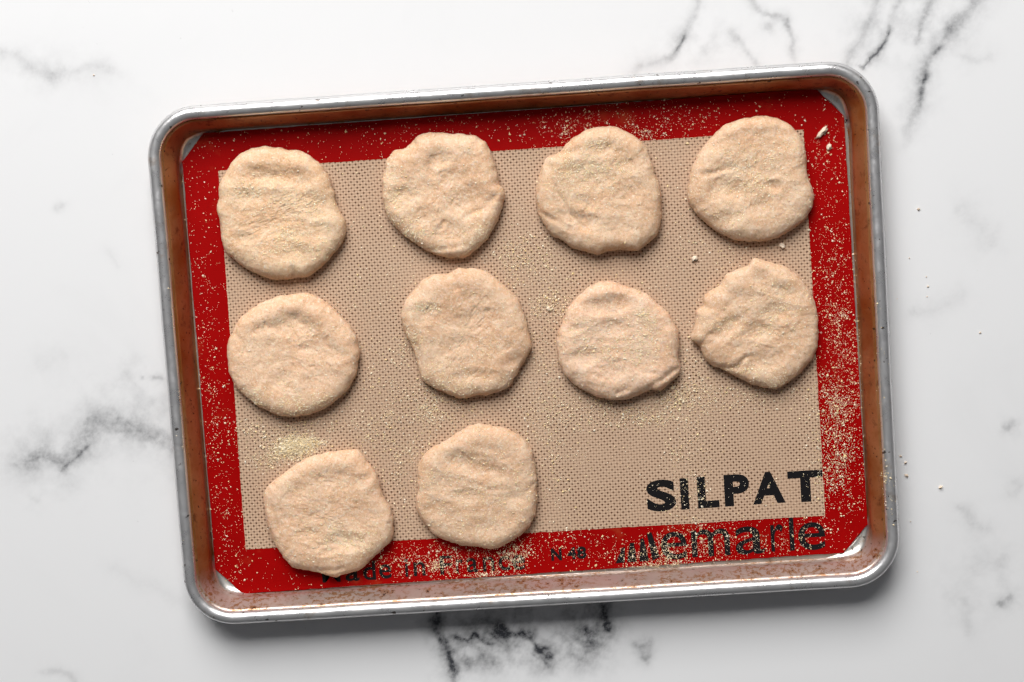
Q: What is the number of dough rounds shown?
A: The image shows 10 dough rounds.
